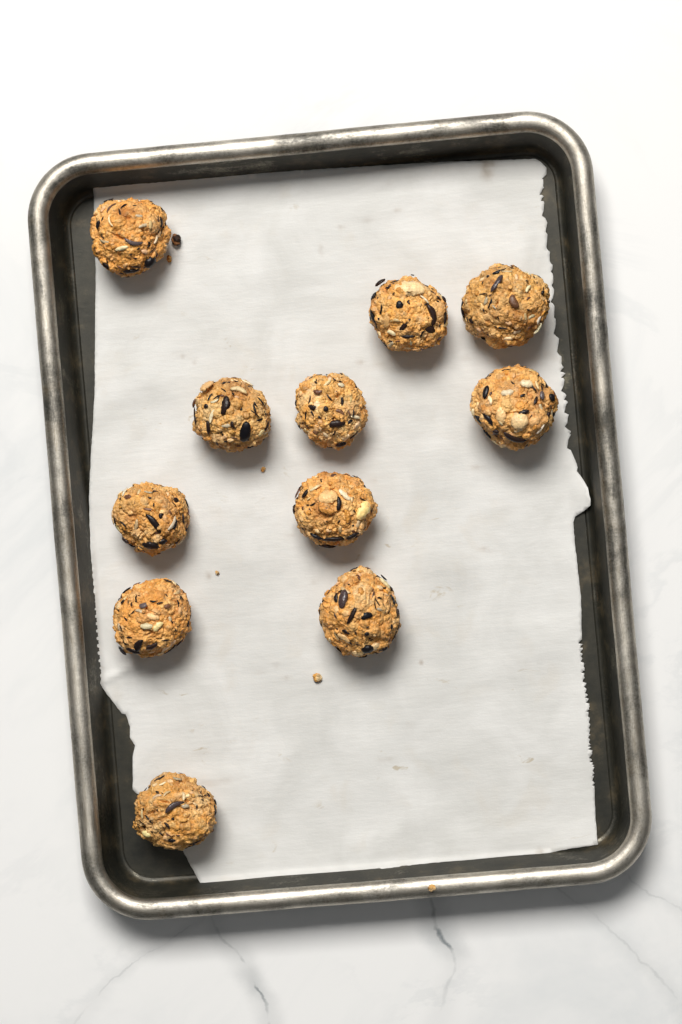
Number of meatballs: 11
